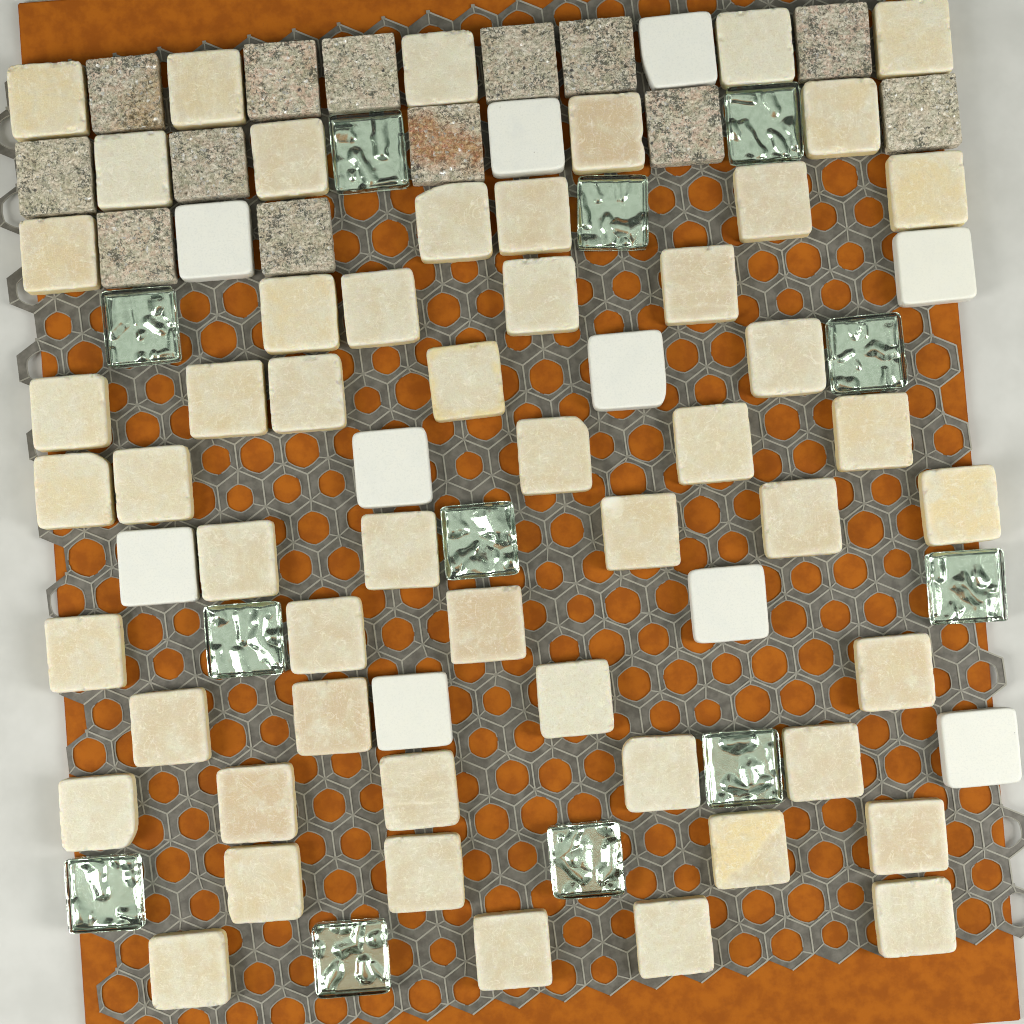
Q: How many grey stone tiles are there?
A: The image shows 13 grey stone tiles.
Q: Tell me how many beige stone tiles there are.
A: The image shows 53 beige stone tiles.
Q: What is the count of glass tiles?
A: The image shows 12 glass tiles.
